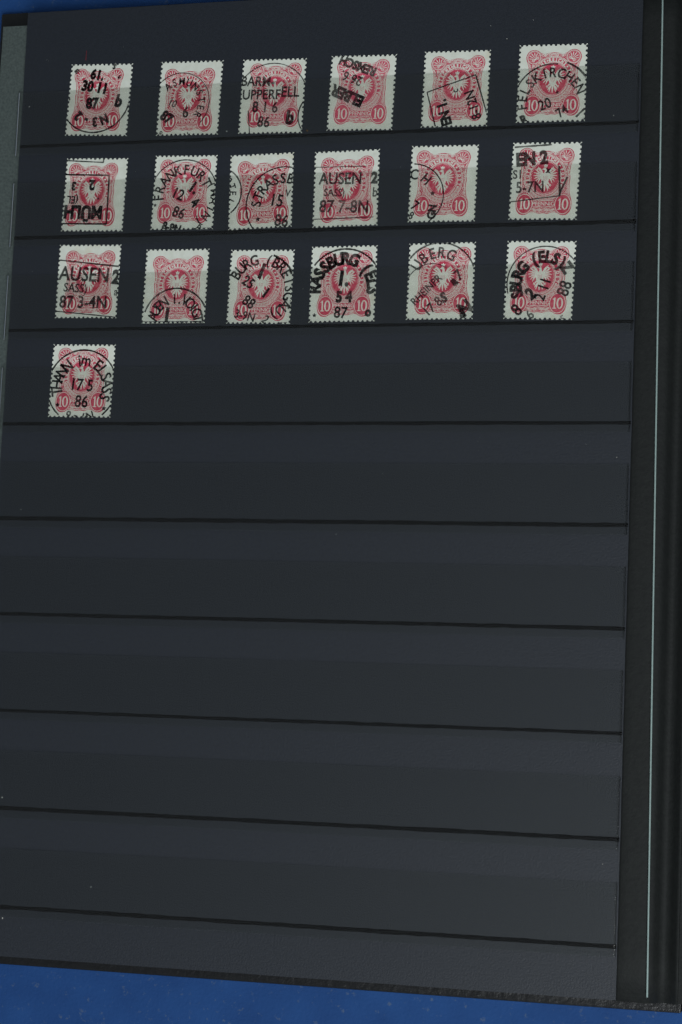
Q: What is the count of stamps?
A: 19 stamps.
